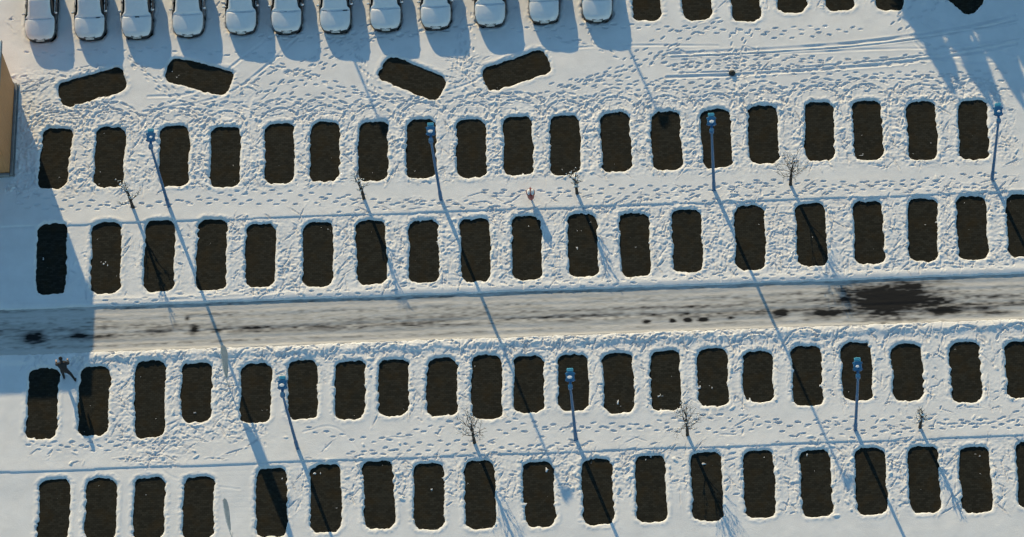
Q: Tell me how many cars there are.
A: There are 12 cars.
